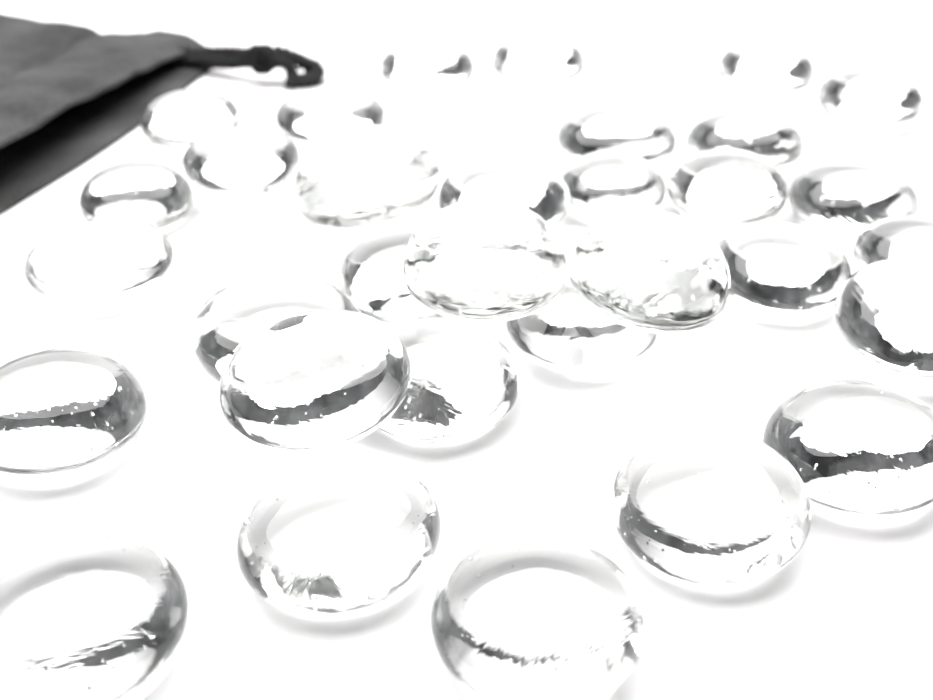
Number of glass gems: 32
